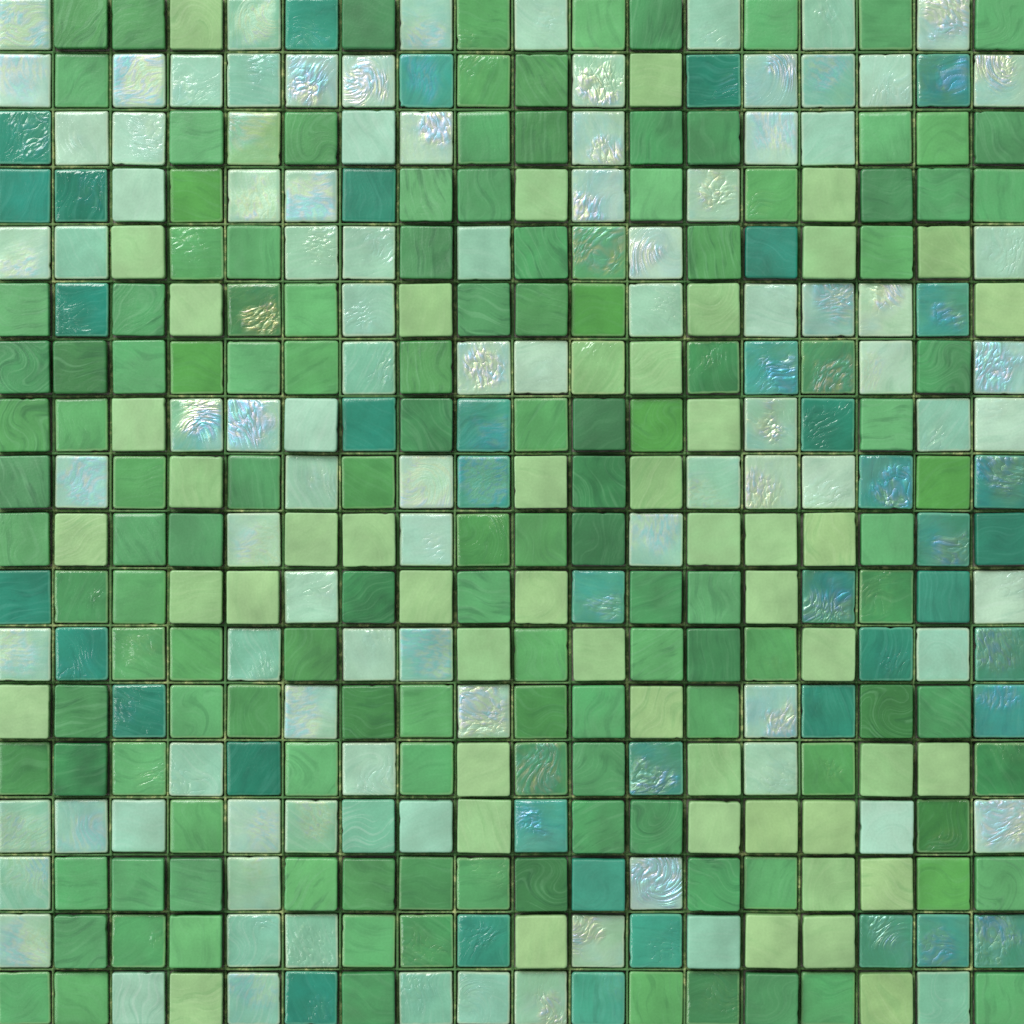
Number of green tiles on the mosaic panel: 135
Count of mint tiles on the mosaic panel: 98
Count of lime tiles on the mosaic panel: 50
